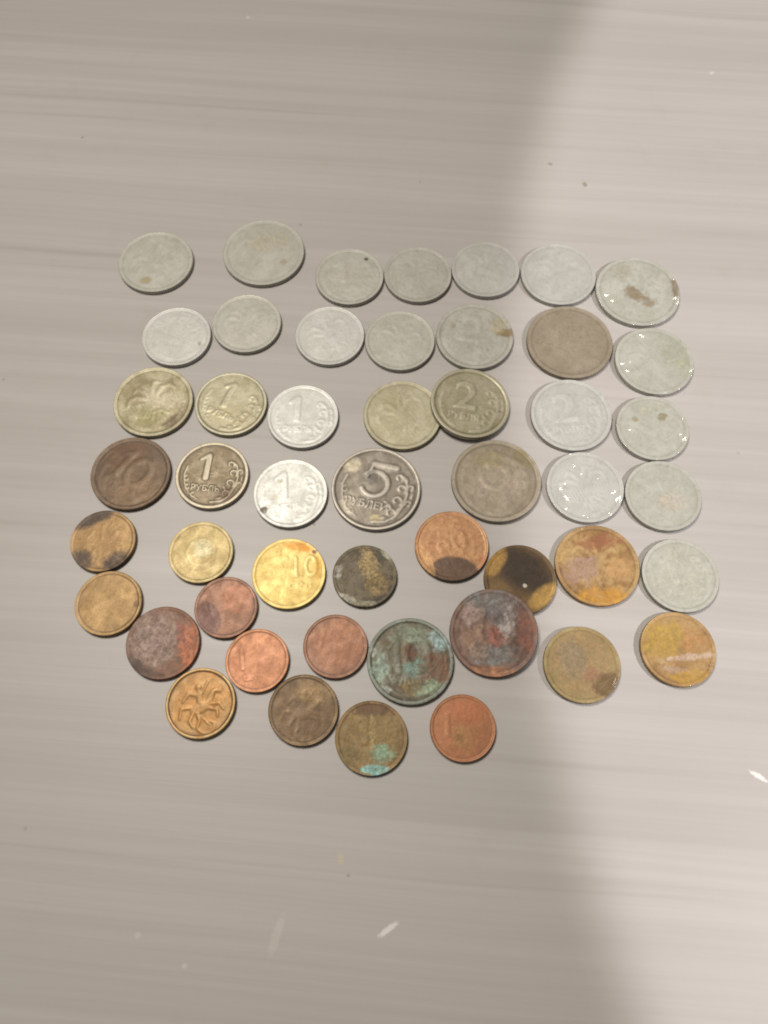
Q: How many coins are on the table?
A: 49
